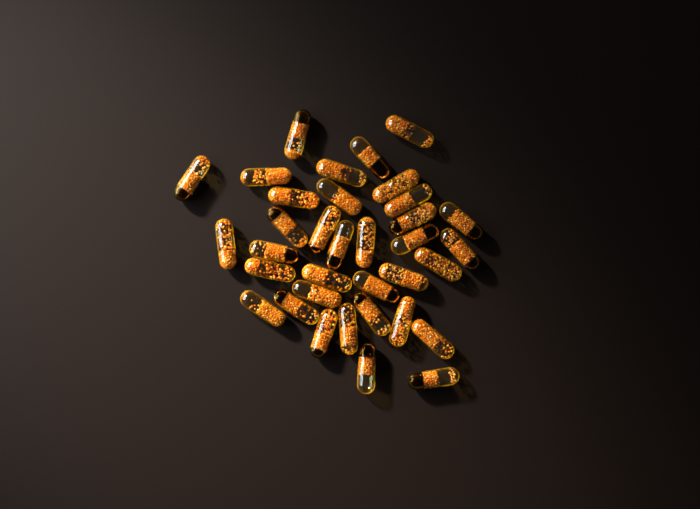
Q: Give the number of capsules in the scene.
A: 35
